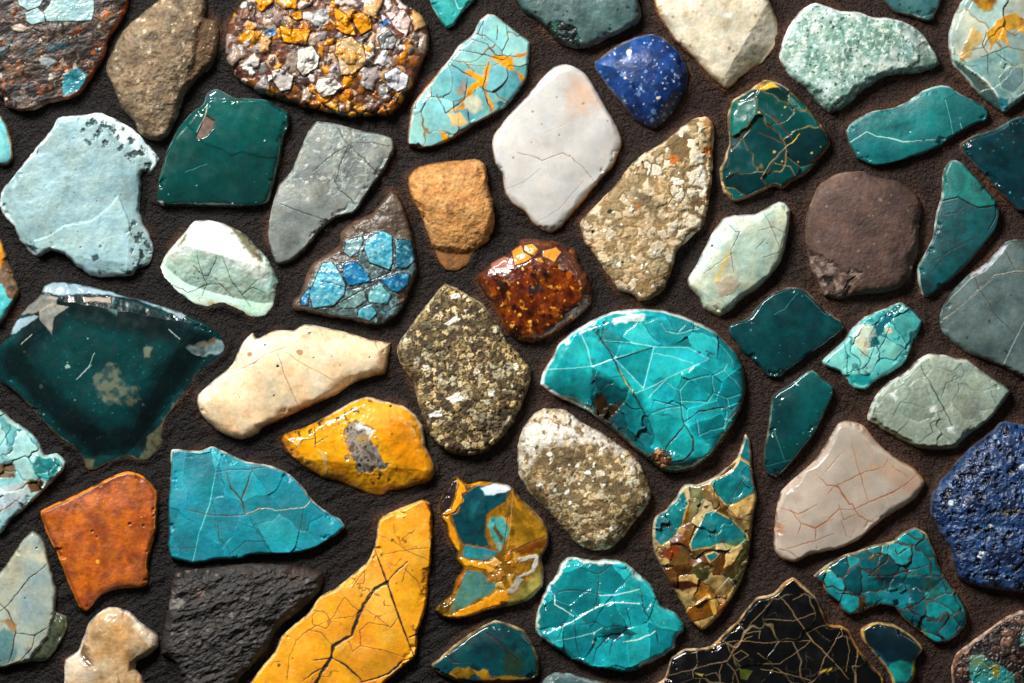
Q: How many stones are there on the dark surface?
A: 57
